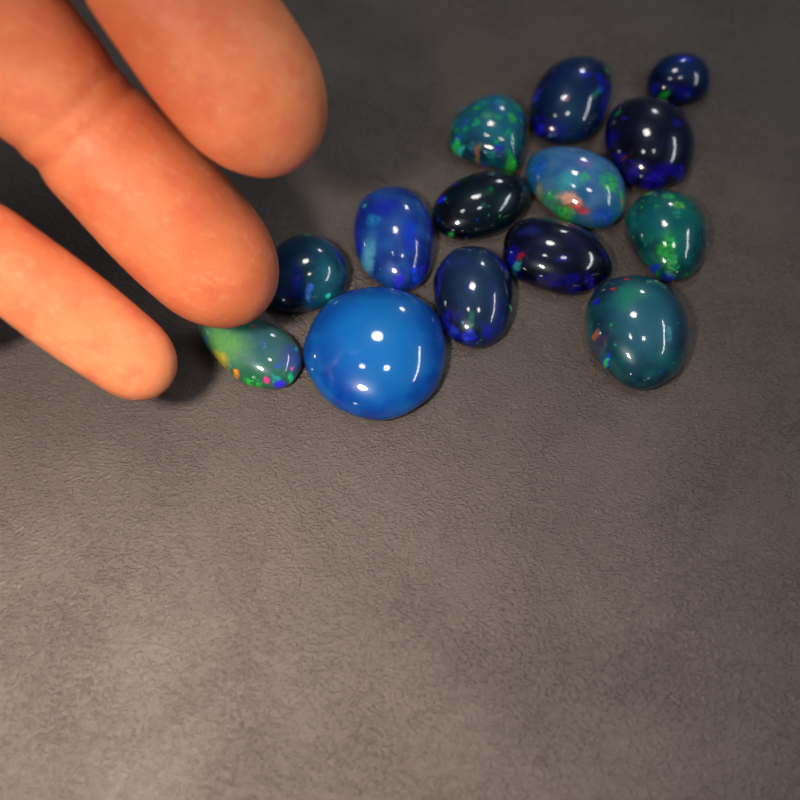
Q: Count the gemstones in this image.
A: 14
